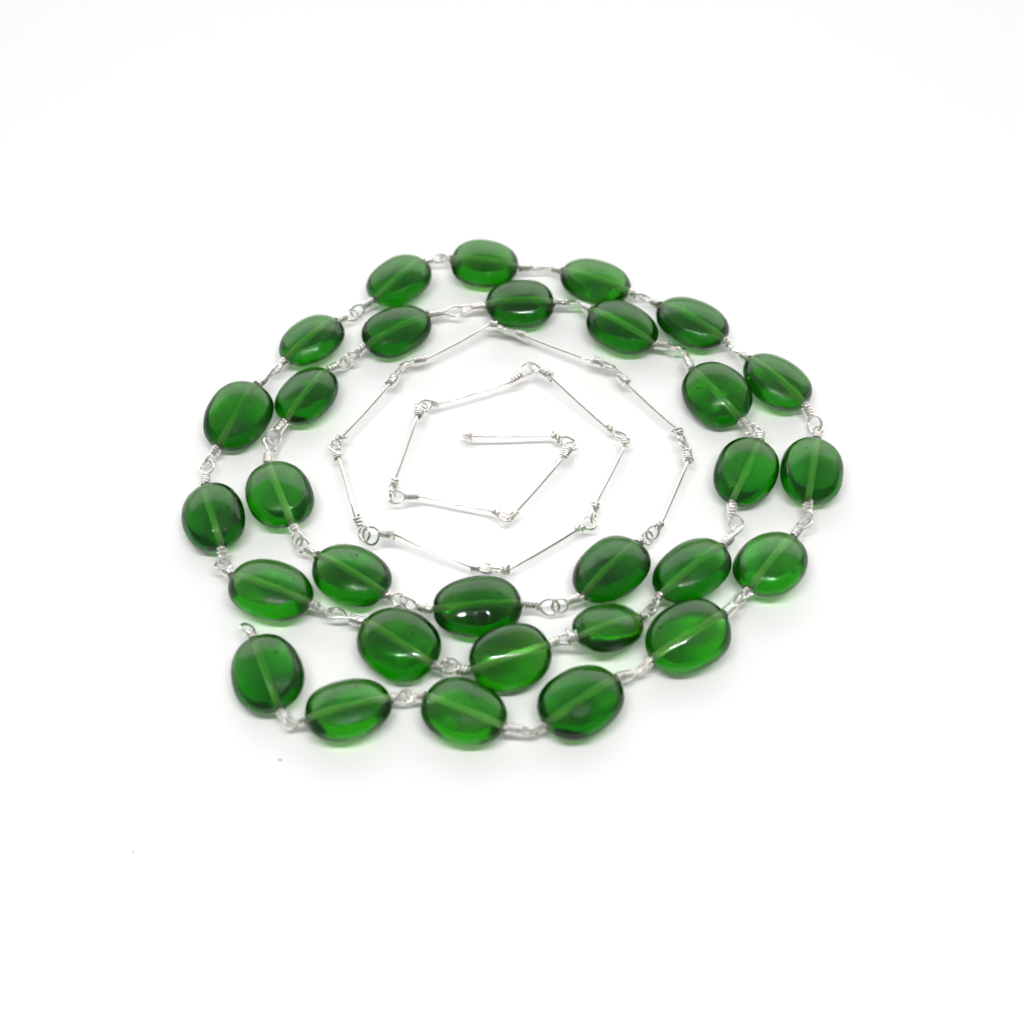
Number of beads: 30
